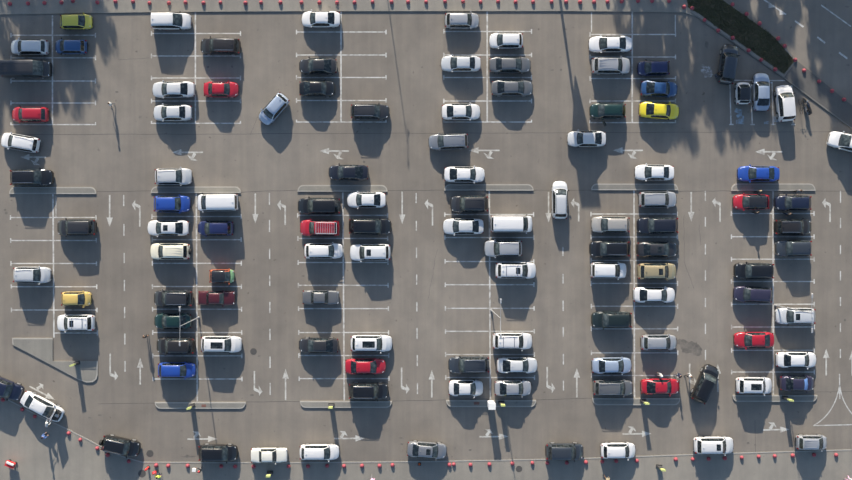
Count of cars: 115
